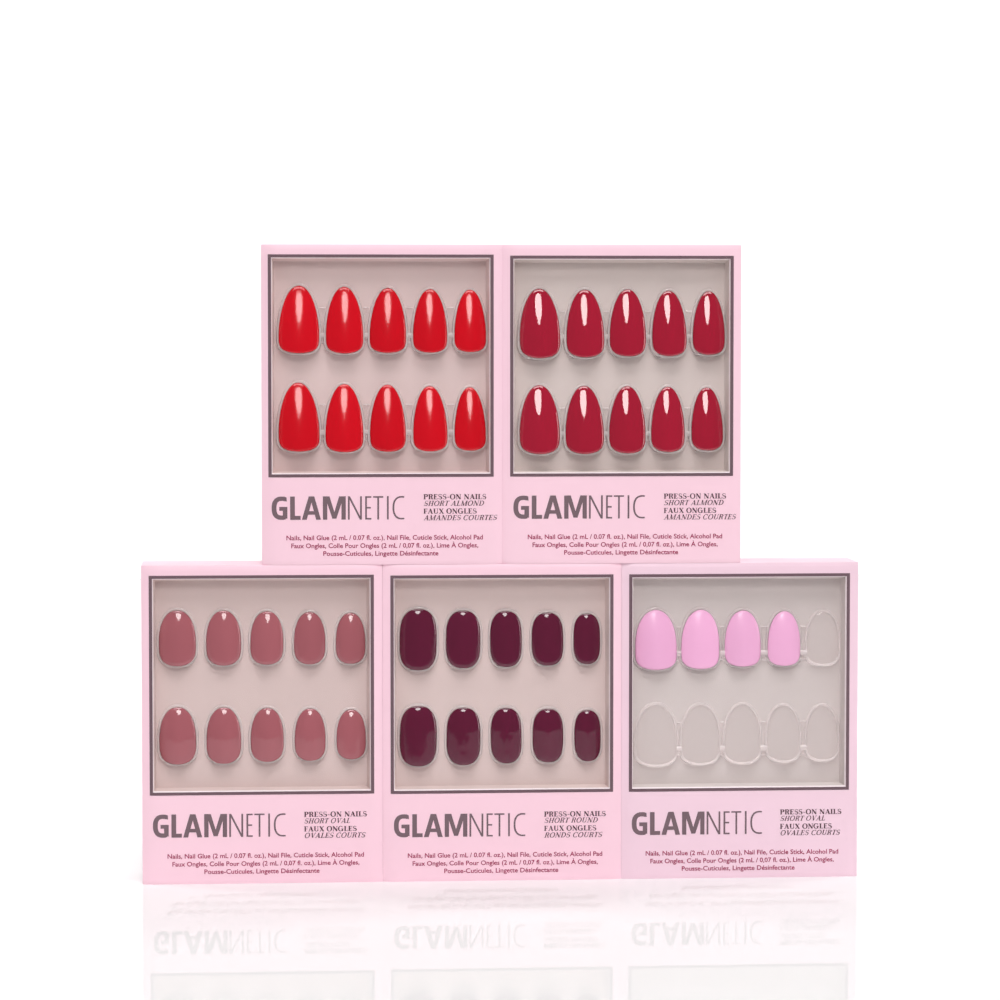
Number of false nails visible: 44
